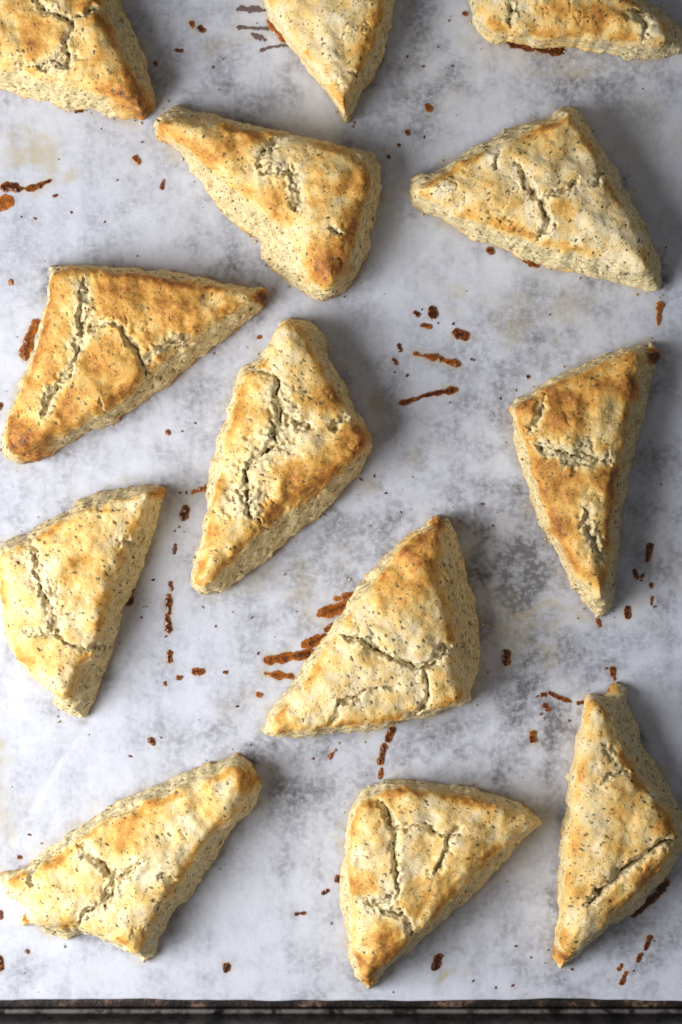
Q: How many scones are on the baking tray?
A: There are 13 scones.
